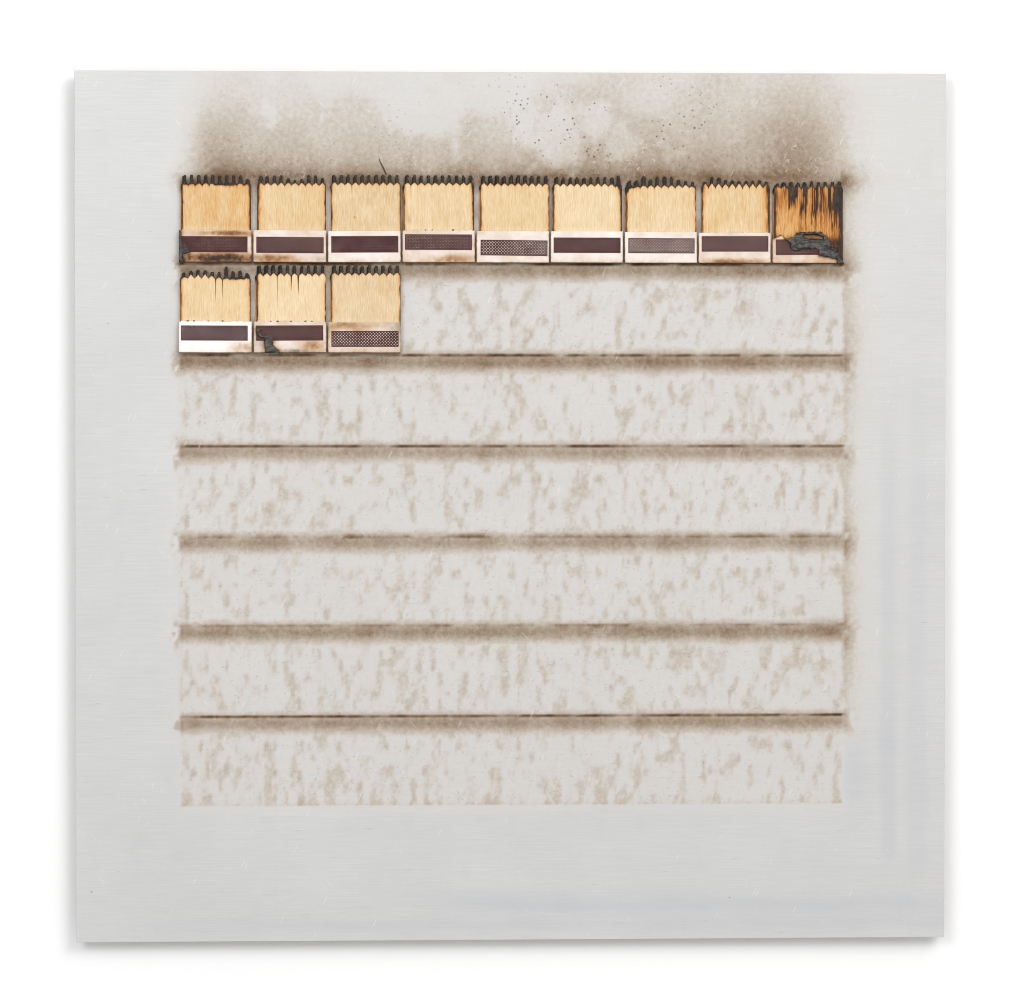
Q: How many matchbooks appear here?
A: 12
